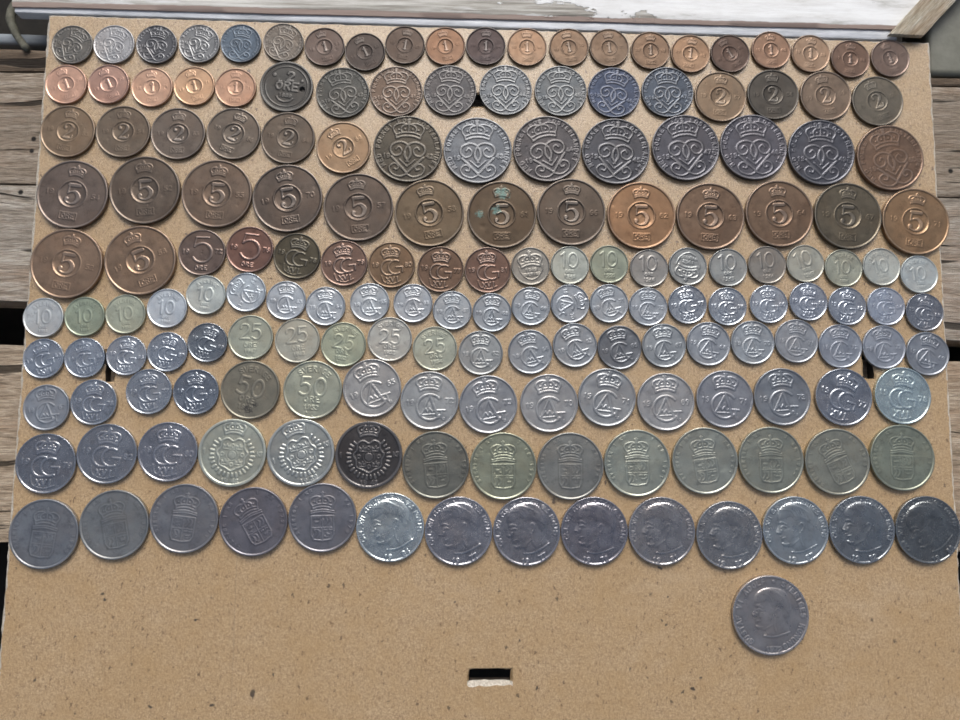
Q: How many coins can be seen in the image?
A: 174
